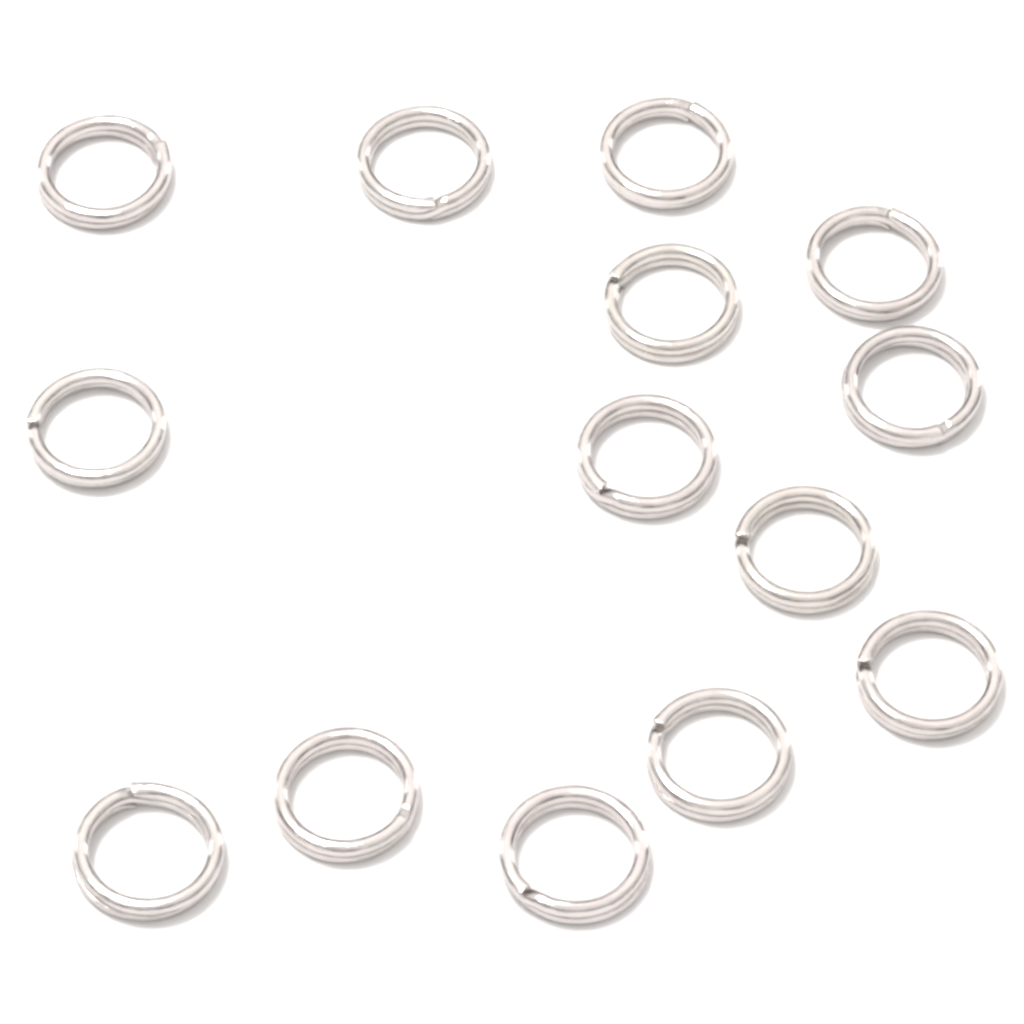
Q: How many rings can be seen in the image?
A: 14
